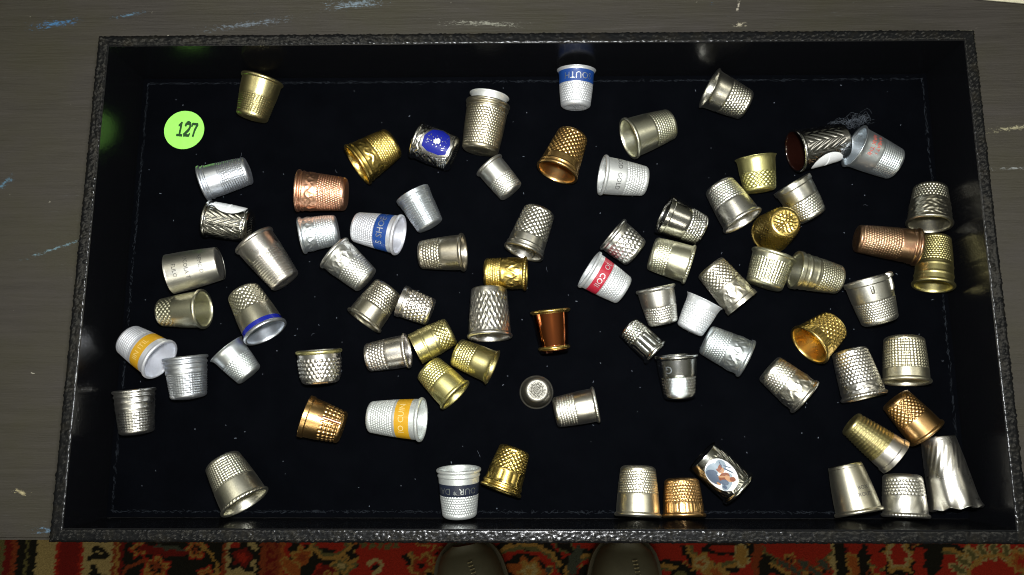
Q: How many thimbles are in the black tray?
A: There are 78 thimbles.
